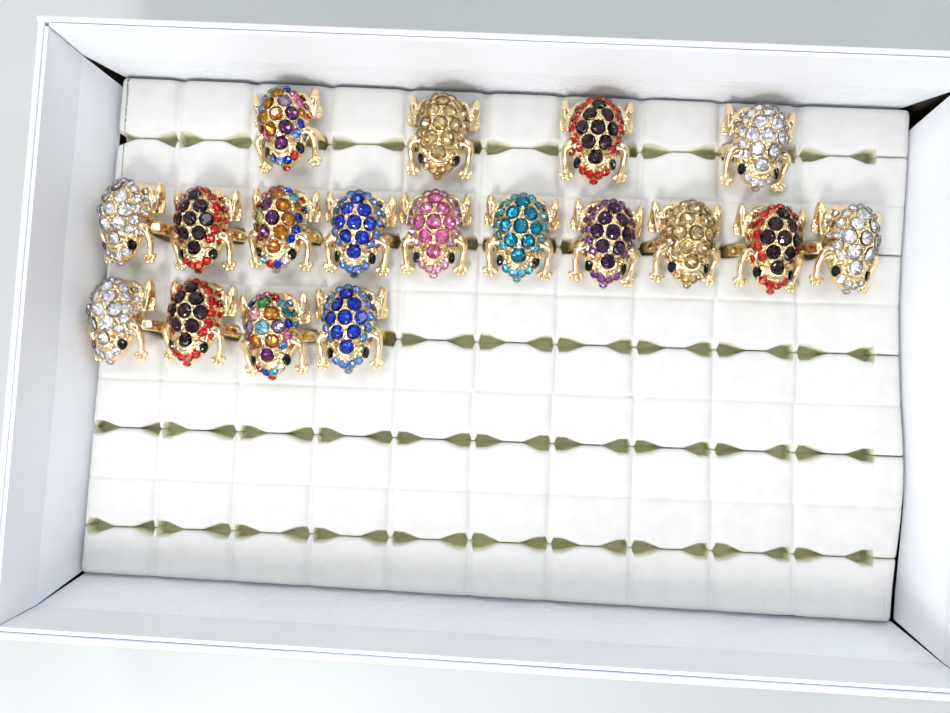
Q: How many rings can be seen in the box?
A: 18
